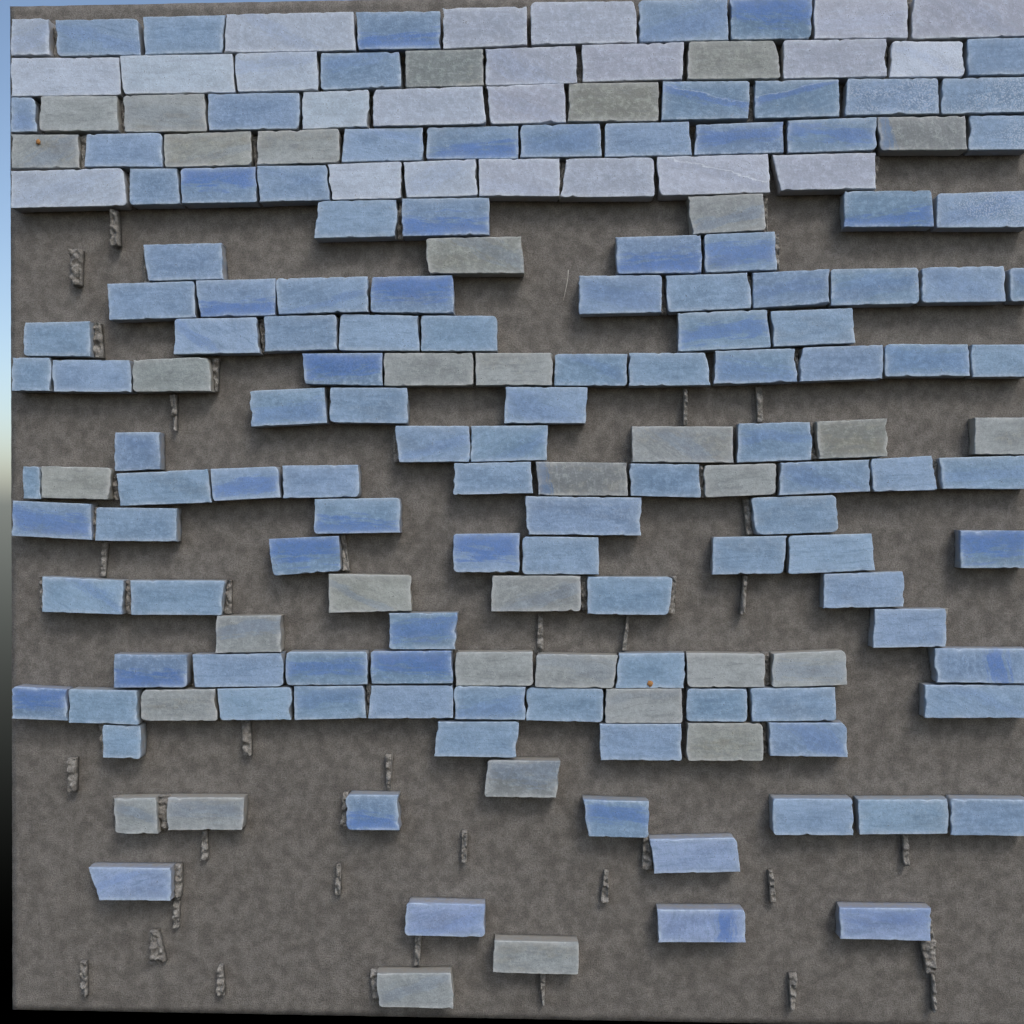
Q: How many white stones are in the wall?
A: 23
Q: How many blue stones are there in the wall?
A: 120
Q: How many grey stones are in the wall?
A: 35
